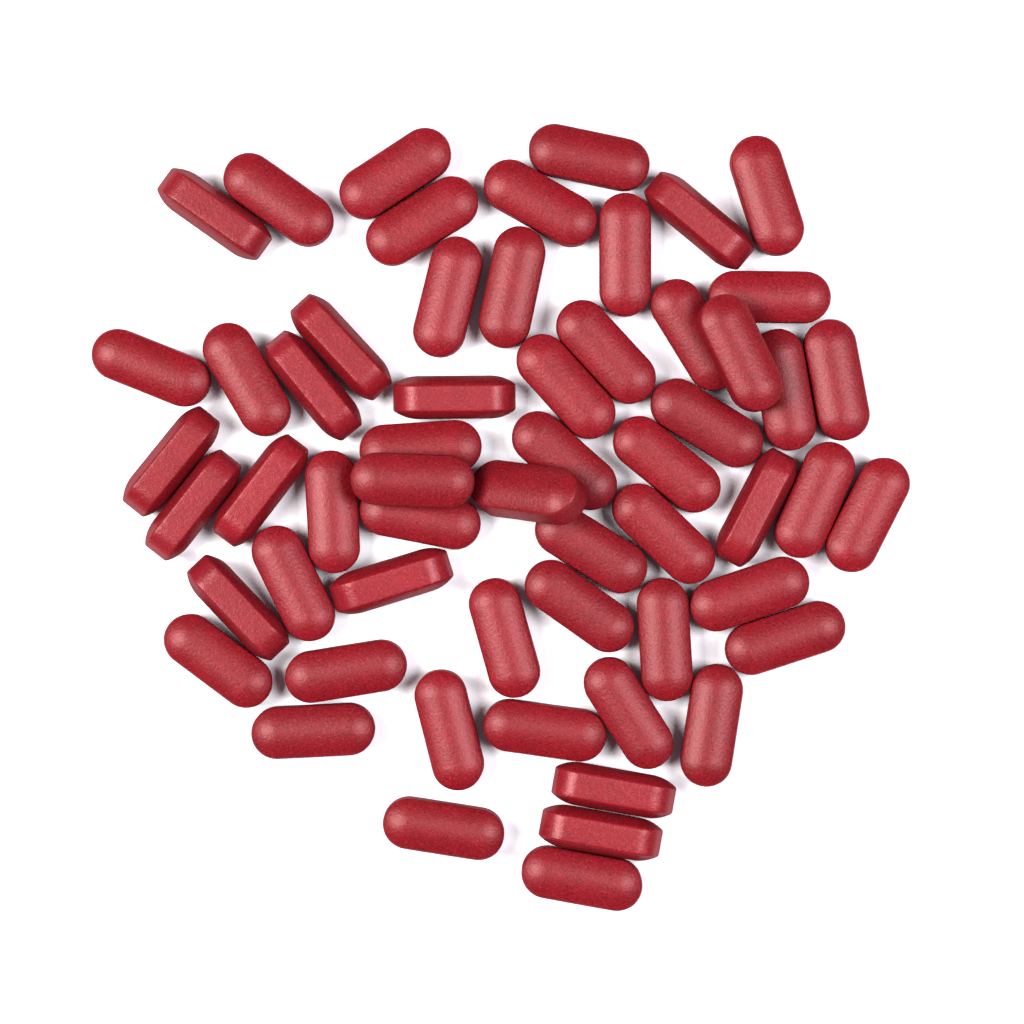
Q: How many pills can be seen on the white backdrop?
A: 58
